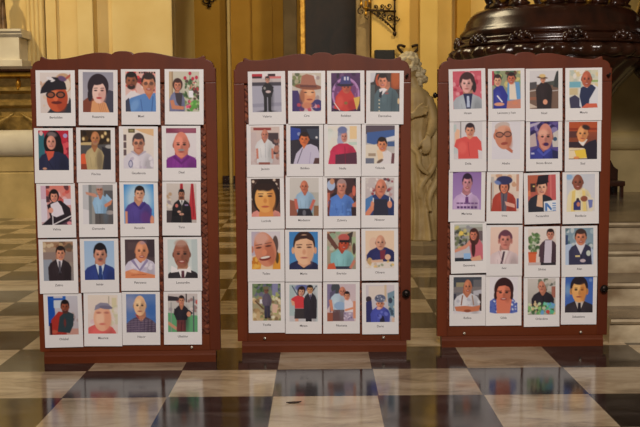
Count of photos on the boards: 60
